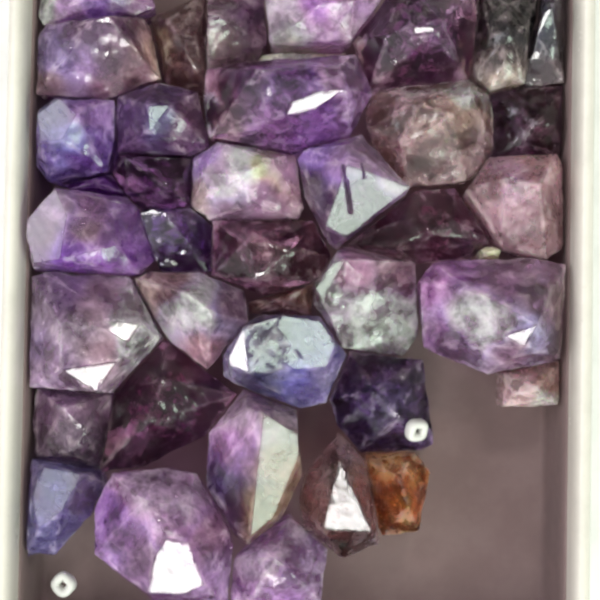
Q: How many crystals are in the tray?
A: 40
